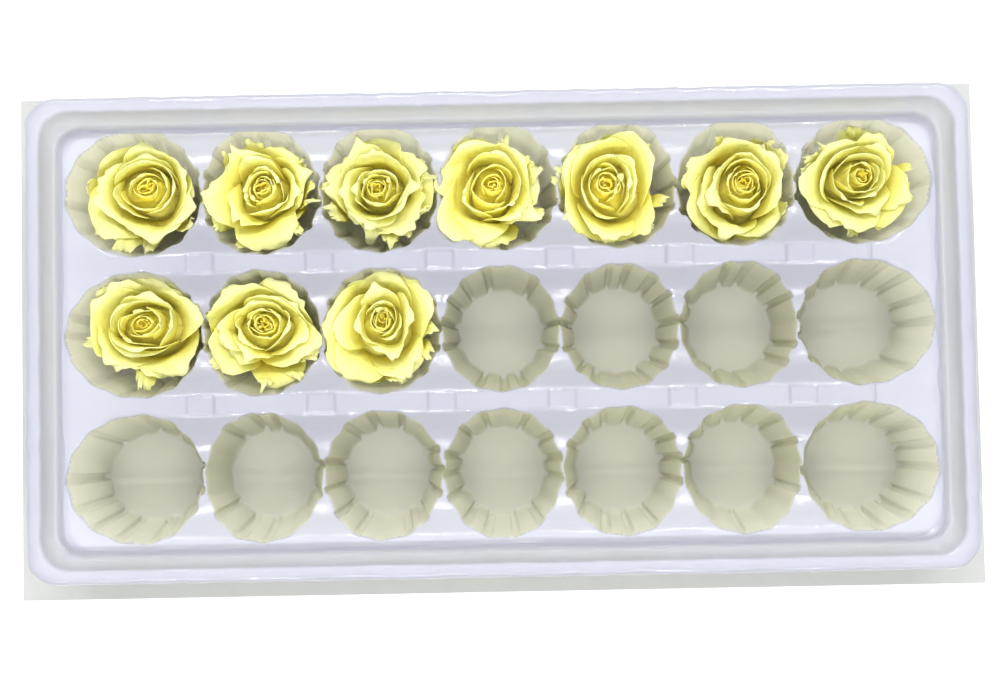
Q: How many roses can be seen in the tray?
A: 10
